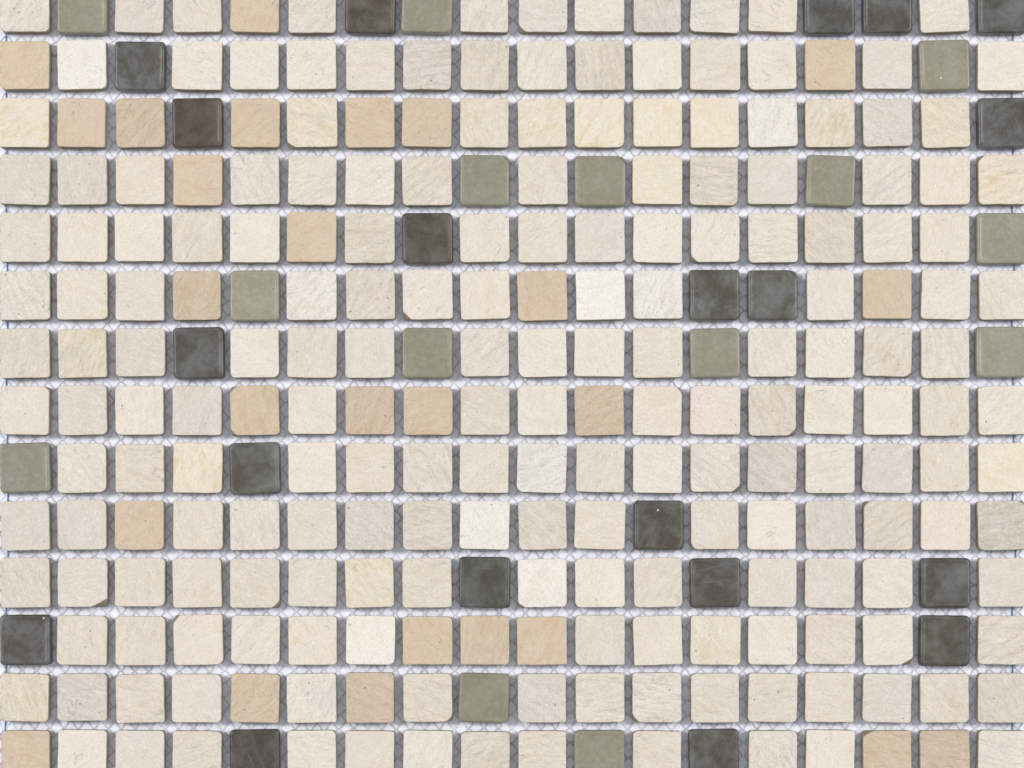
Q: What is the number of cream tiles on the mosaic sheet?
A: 192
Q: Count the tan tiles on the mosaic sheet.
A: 26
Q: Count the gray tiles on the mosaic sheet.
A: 20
